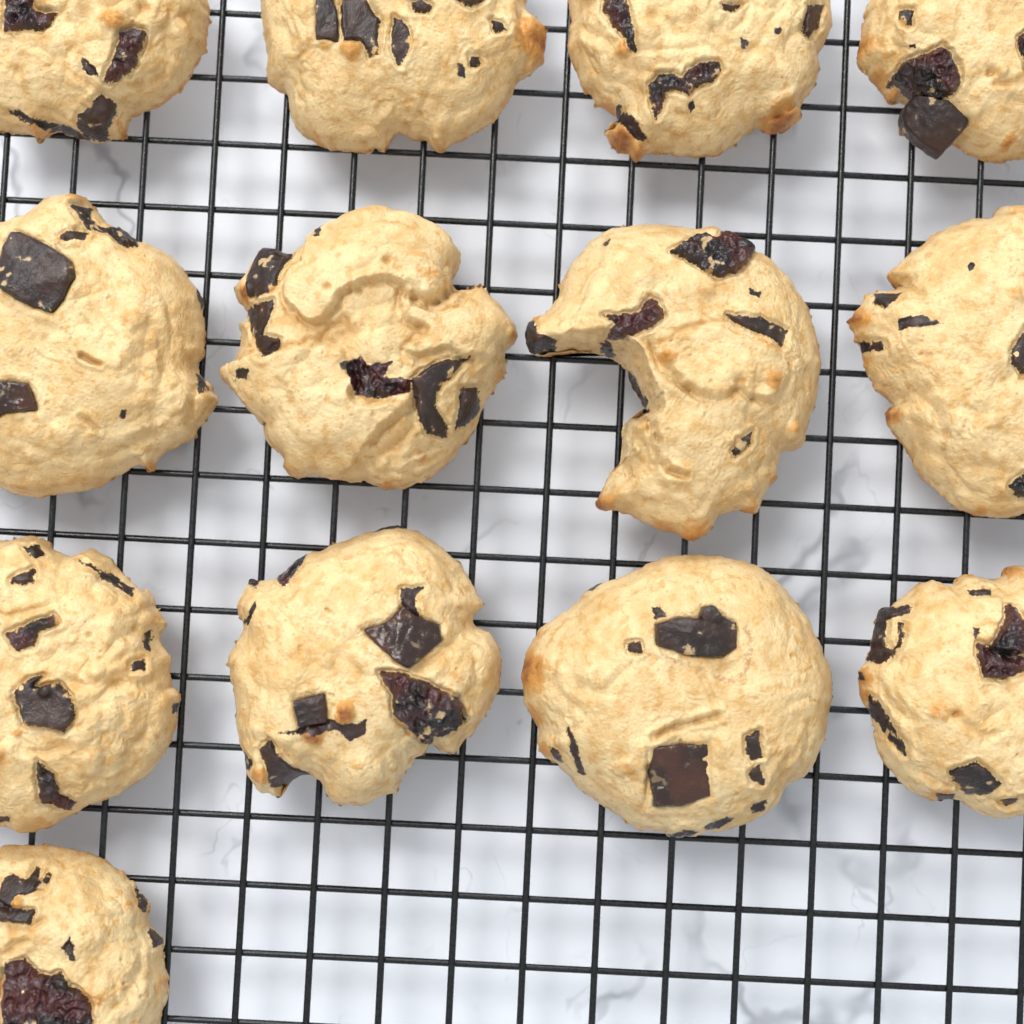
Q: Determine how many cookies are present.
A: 13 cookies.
